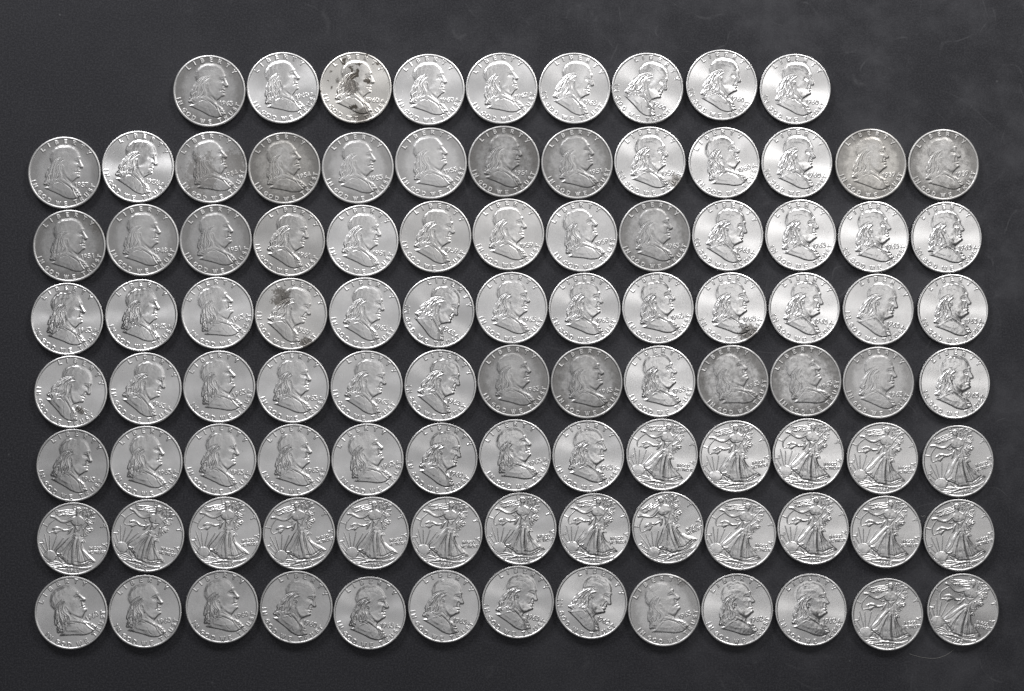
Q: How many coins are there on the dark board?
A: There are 100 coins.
